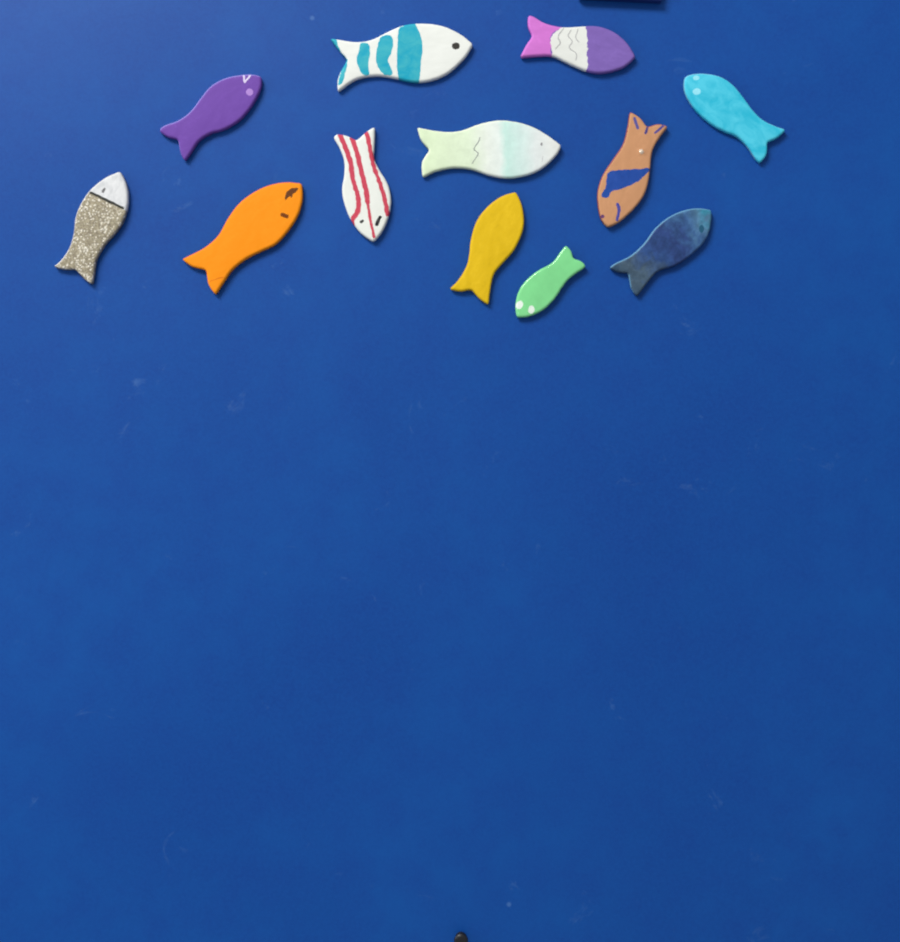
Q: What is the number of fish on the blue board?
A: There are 12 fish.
